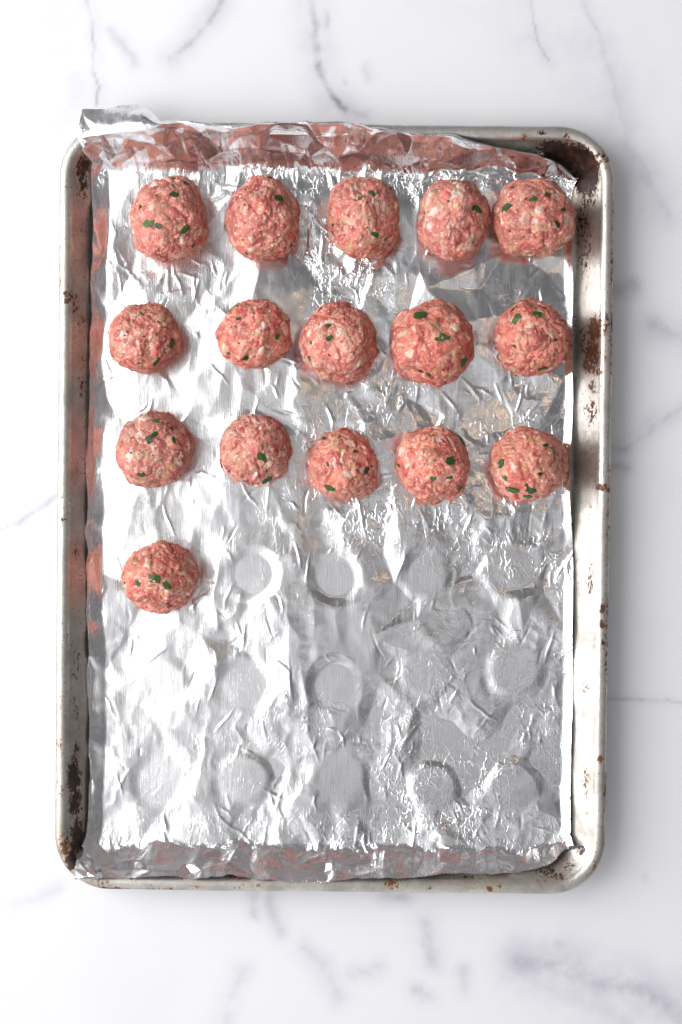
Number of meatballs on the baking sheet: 16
